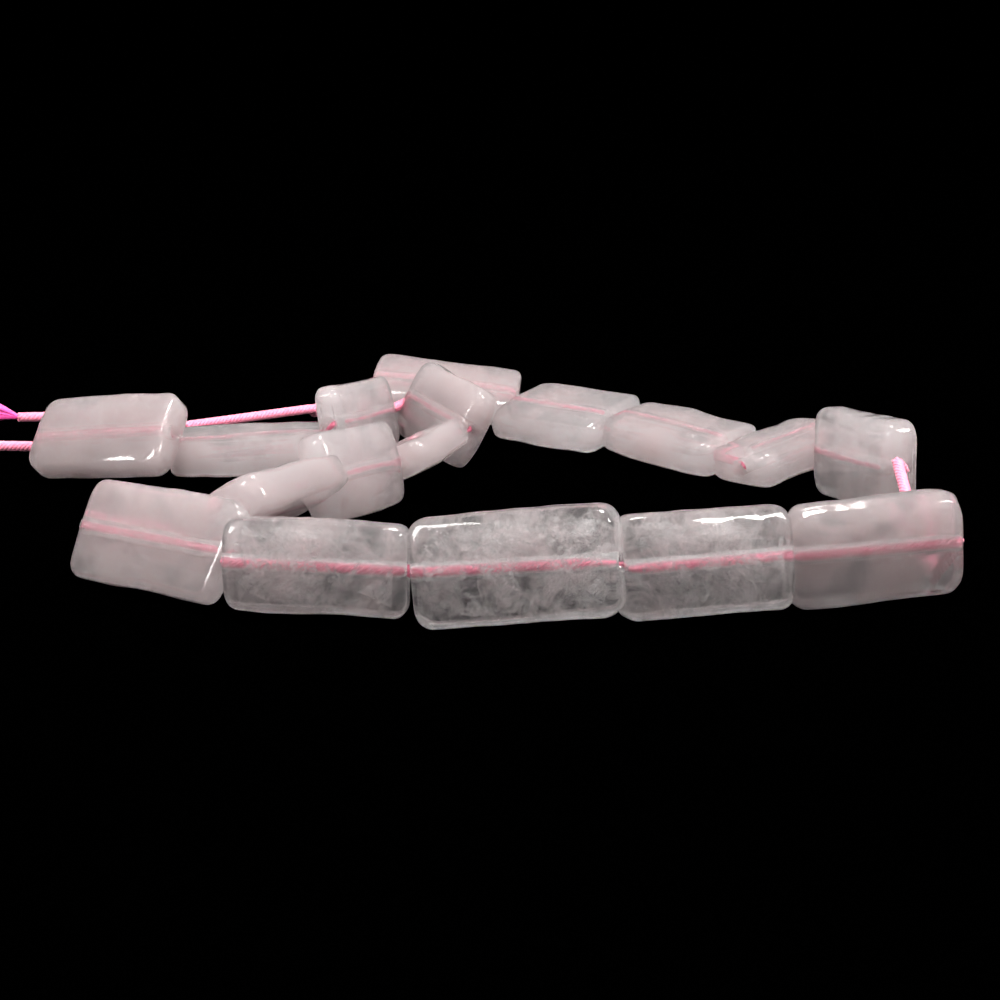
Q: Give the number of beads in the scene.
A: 17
